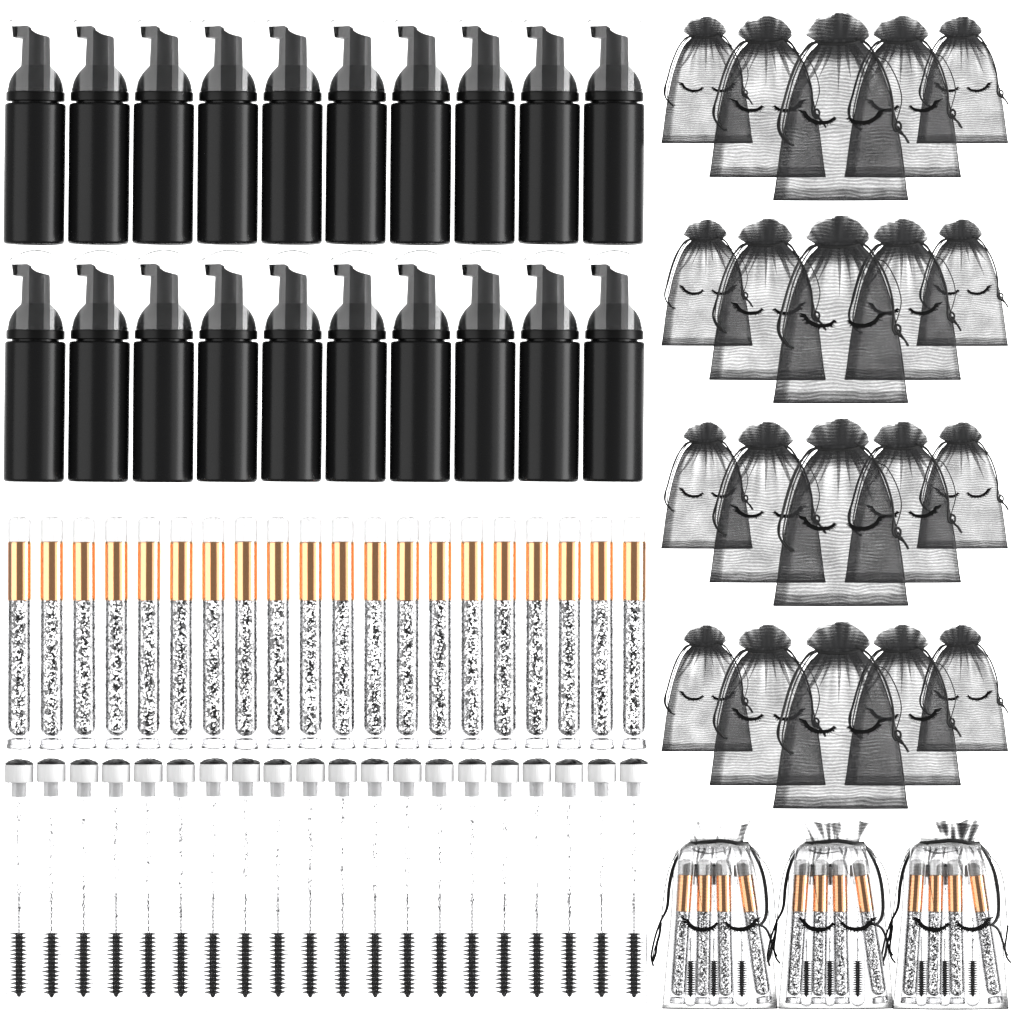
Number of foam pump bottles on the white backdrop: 20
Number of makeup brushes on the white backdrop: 32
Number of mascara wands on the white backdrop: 29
